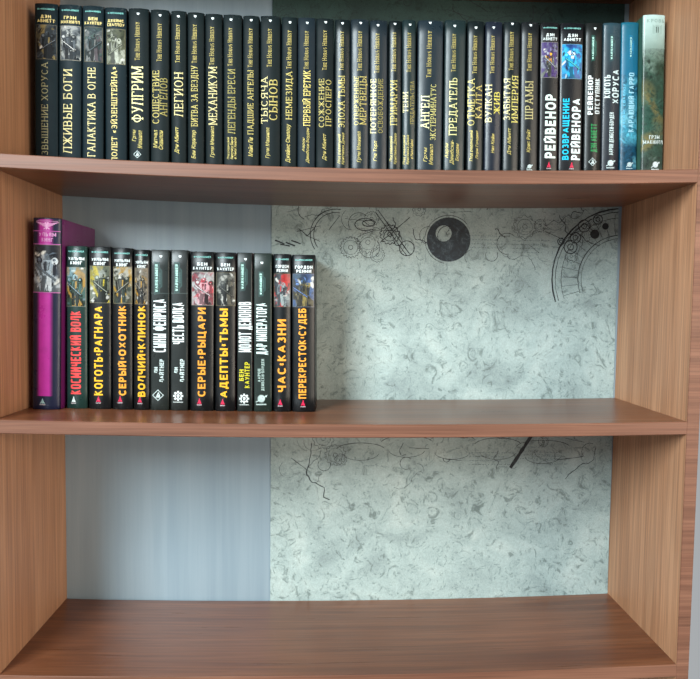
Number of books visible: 45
